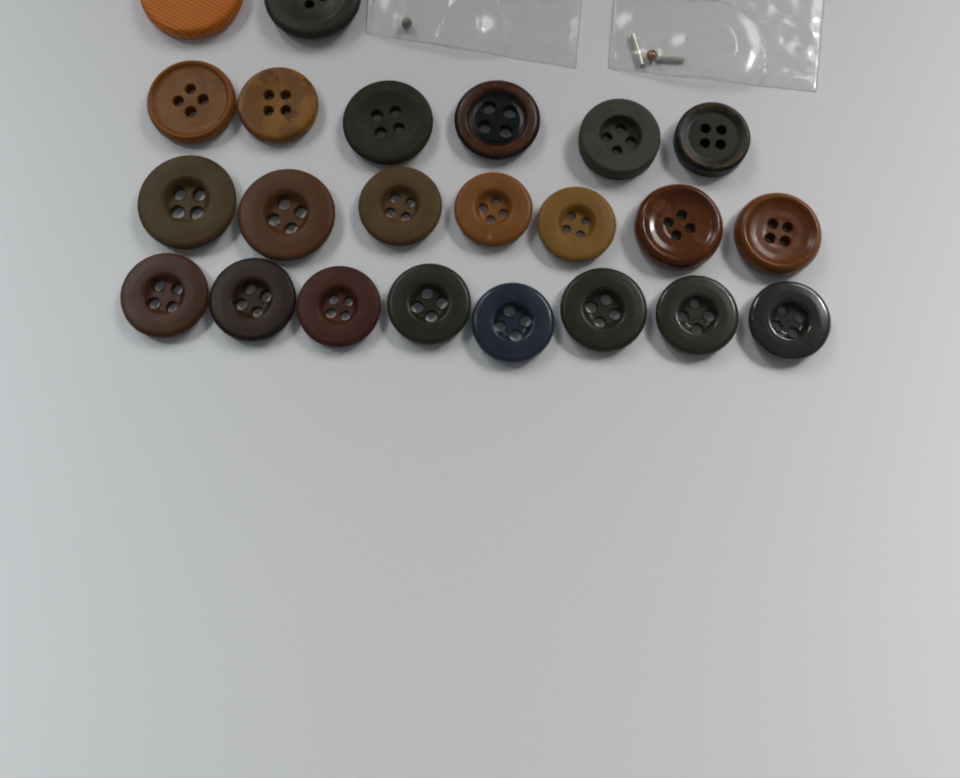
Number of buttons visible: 23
